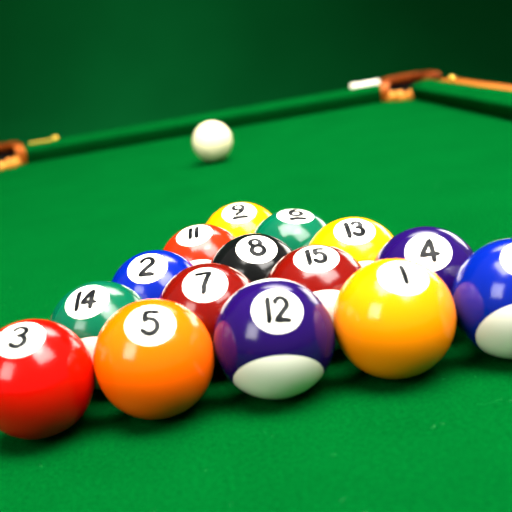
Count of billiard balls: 16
